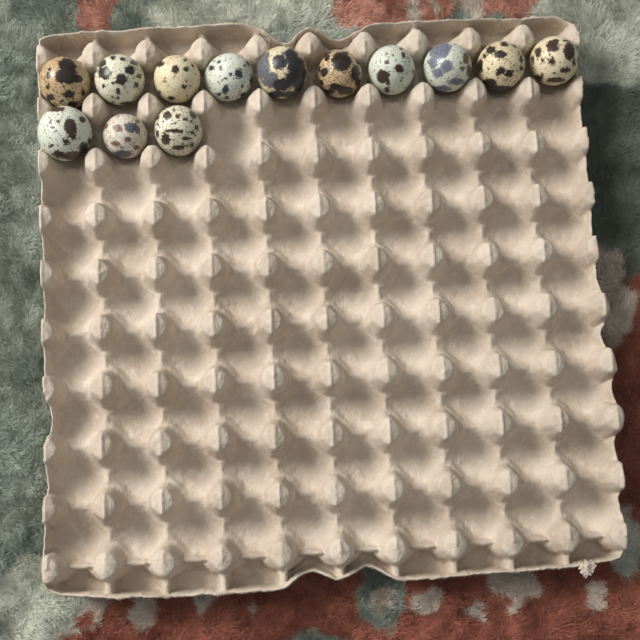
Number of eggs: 13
